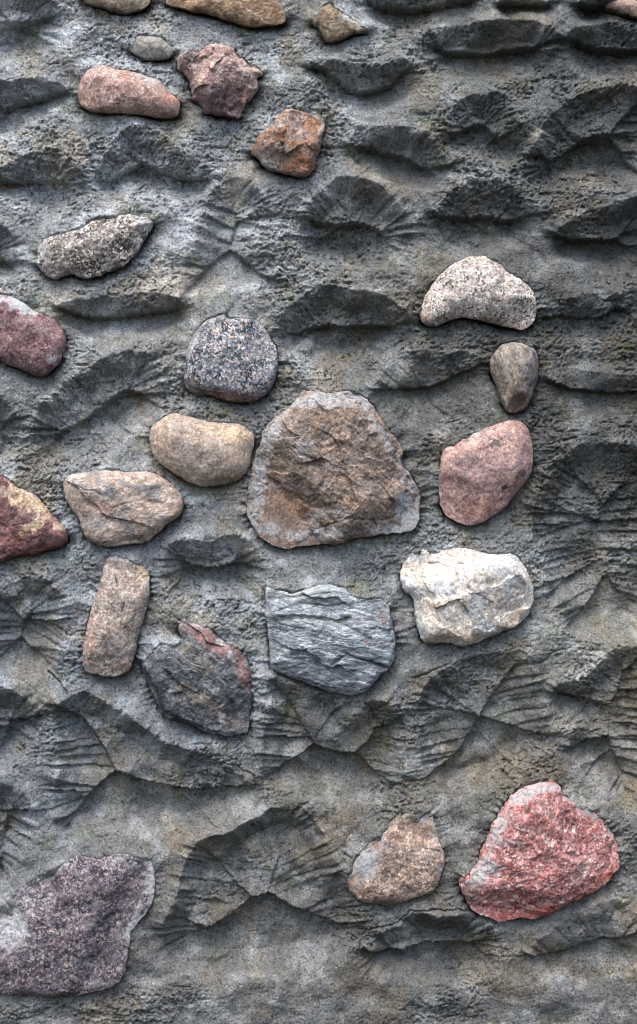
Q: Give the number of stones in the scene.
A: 25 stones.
